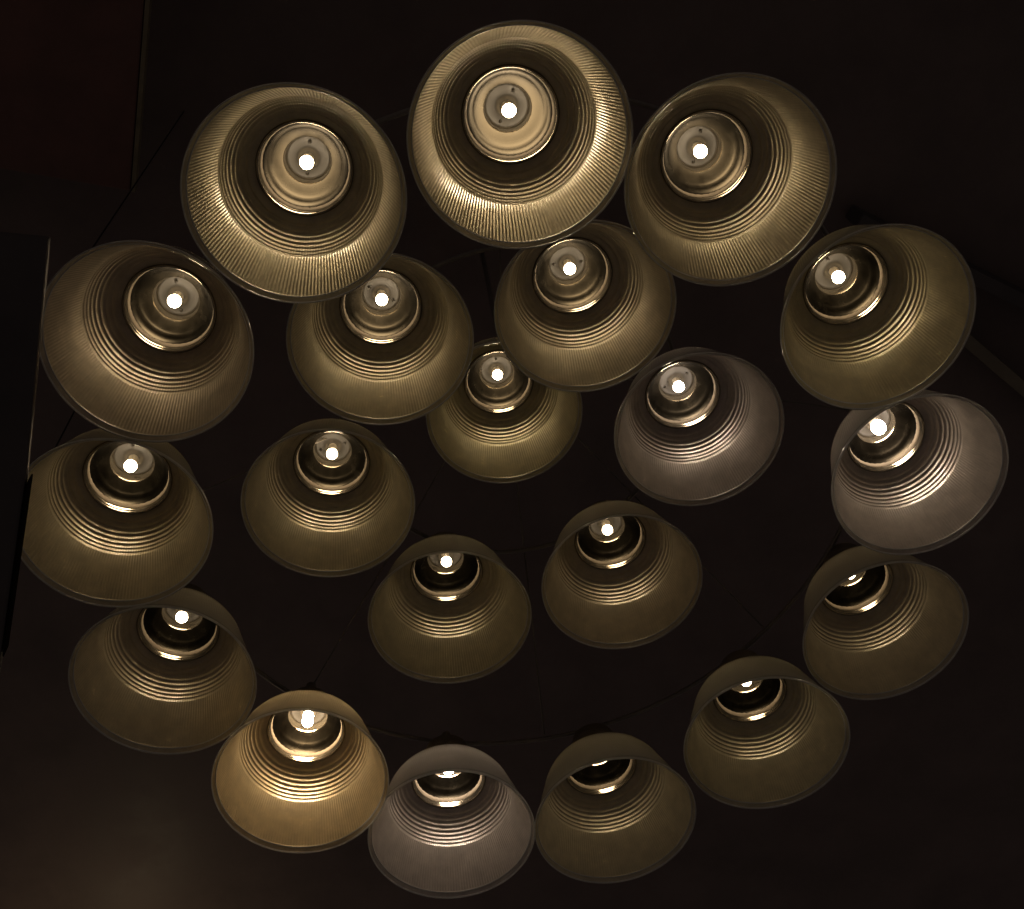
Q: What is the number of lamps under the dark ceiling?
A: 20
